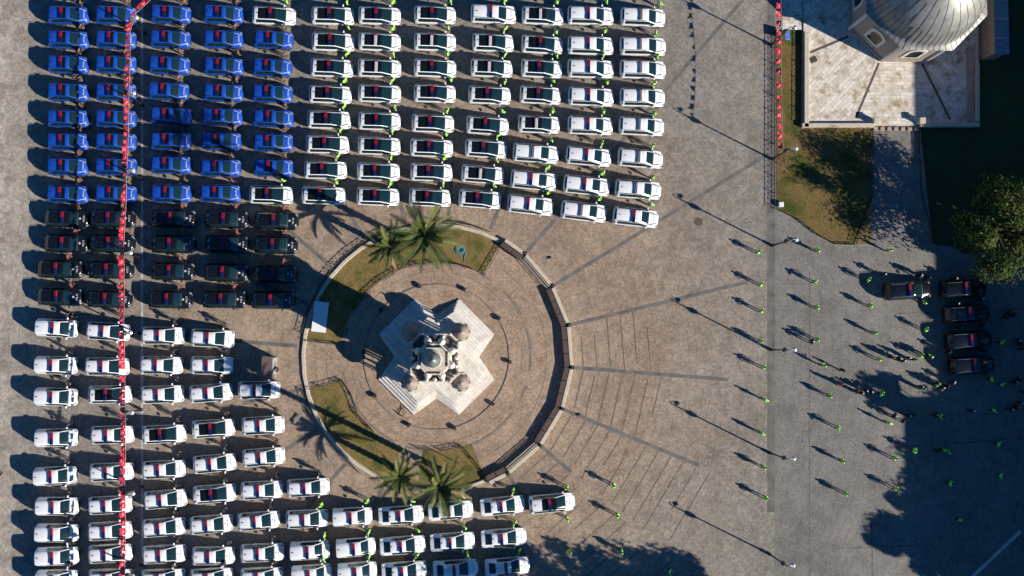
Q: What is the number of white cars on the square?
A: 118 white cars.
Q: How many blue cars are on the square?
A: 38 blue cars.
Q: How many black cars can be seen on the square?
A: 25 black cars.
